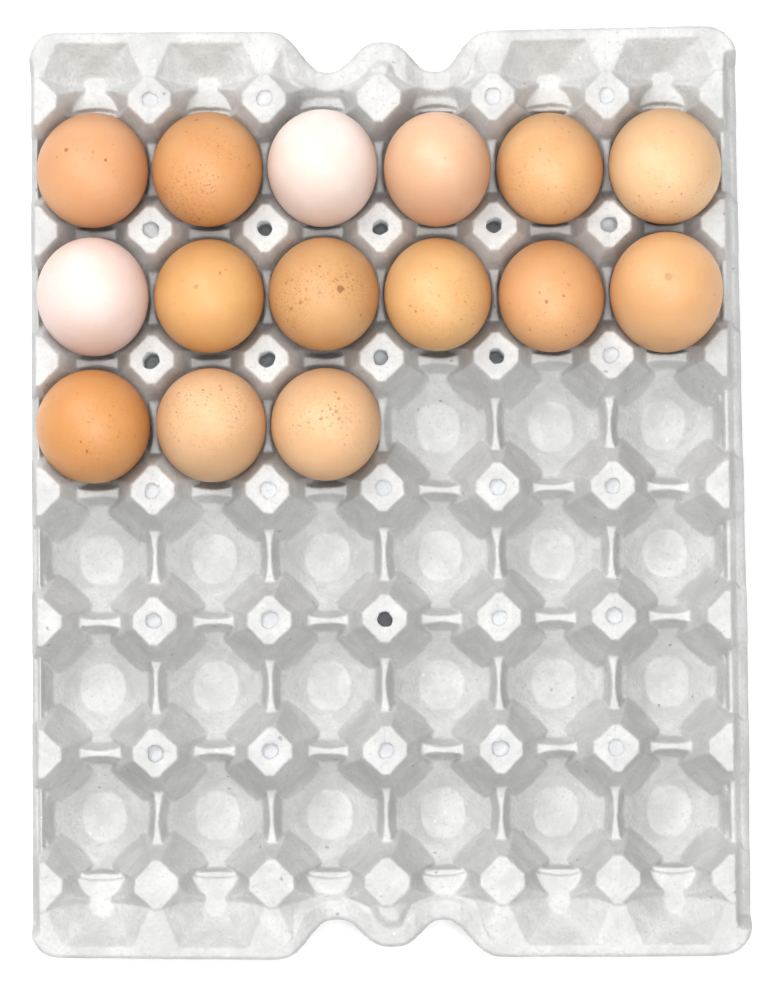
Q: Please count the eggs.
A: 15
